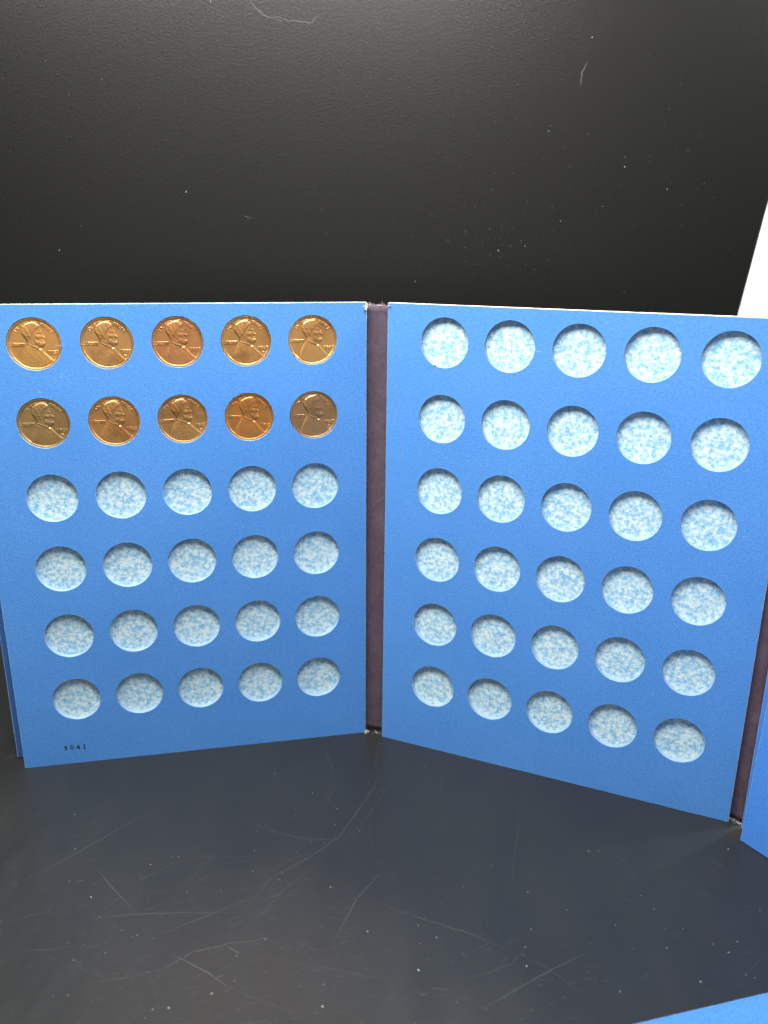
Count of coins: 10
